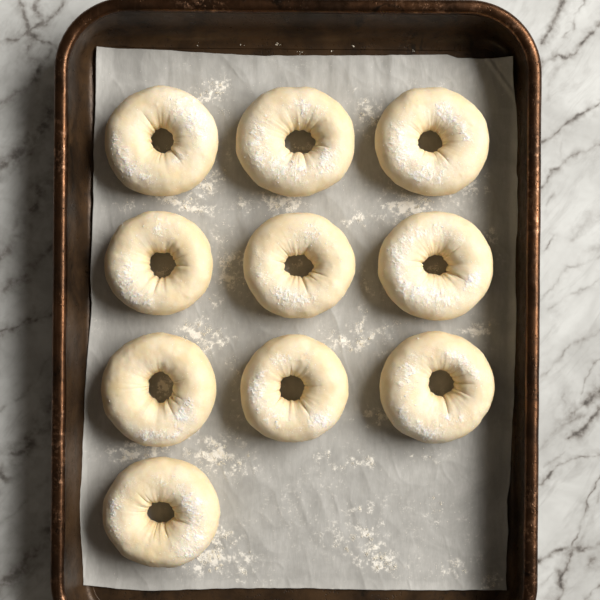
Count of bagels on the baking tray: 10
